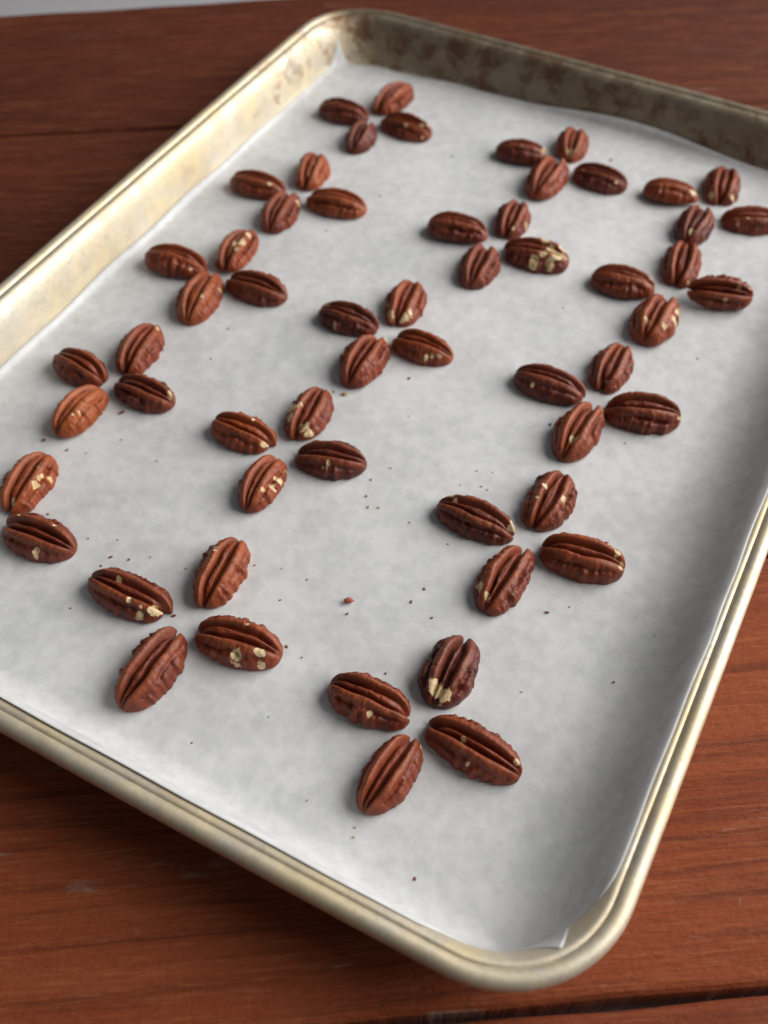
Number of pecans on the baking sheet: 58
